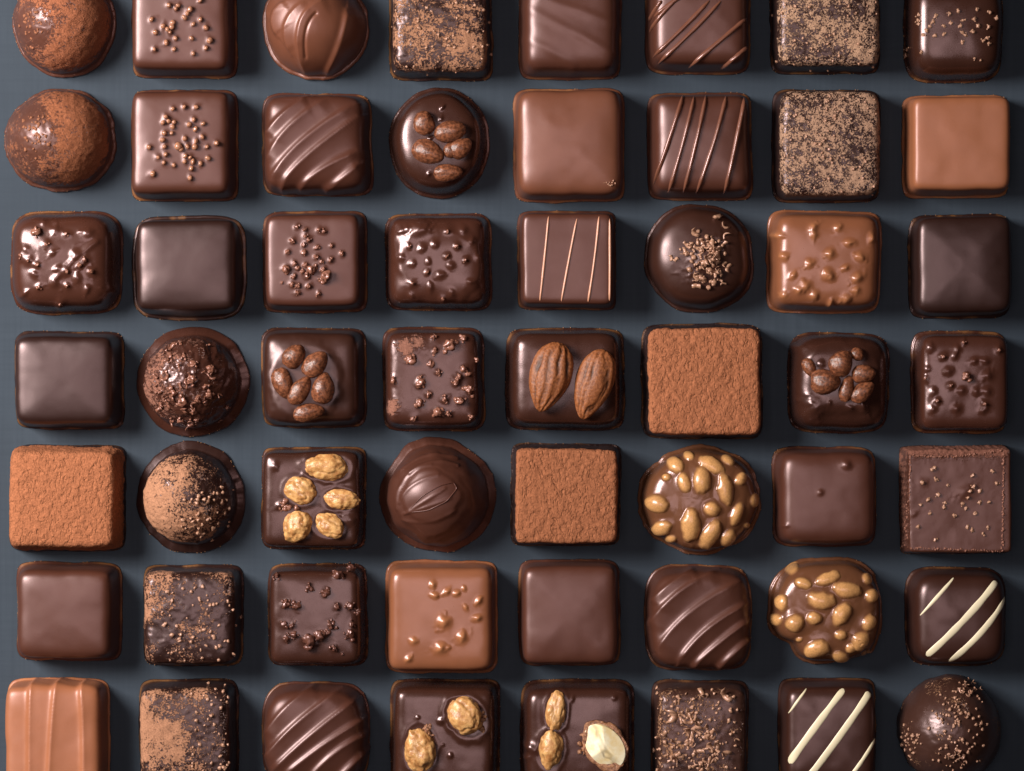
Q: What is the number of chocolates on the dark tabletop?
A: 56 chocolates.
